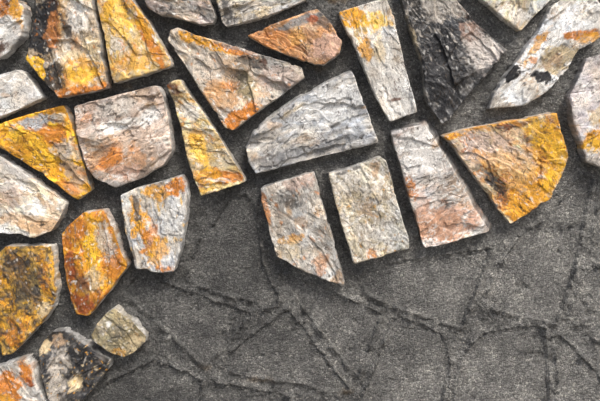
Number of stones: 28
